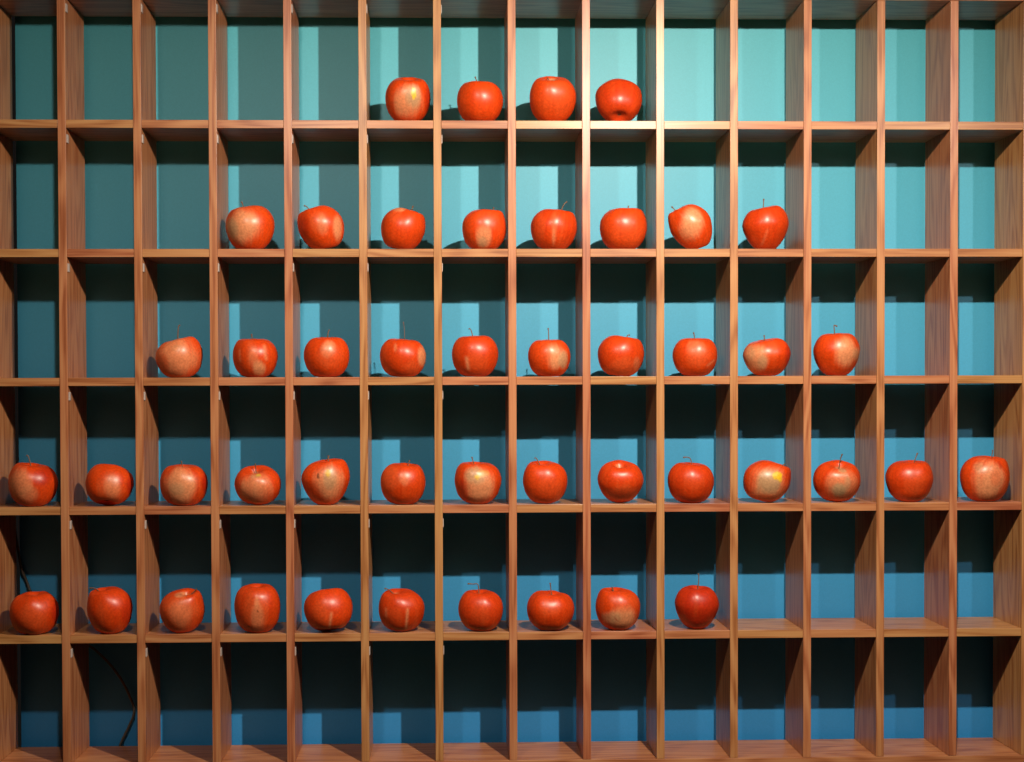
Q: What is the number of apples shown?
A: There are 46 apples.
